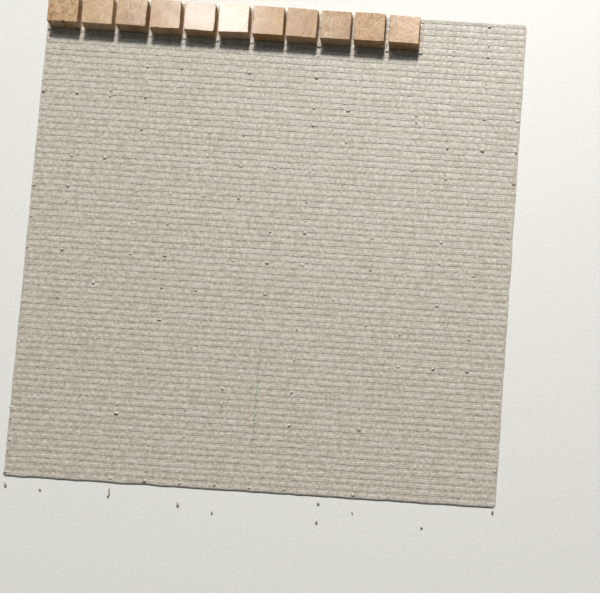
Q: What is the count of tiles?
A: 11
